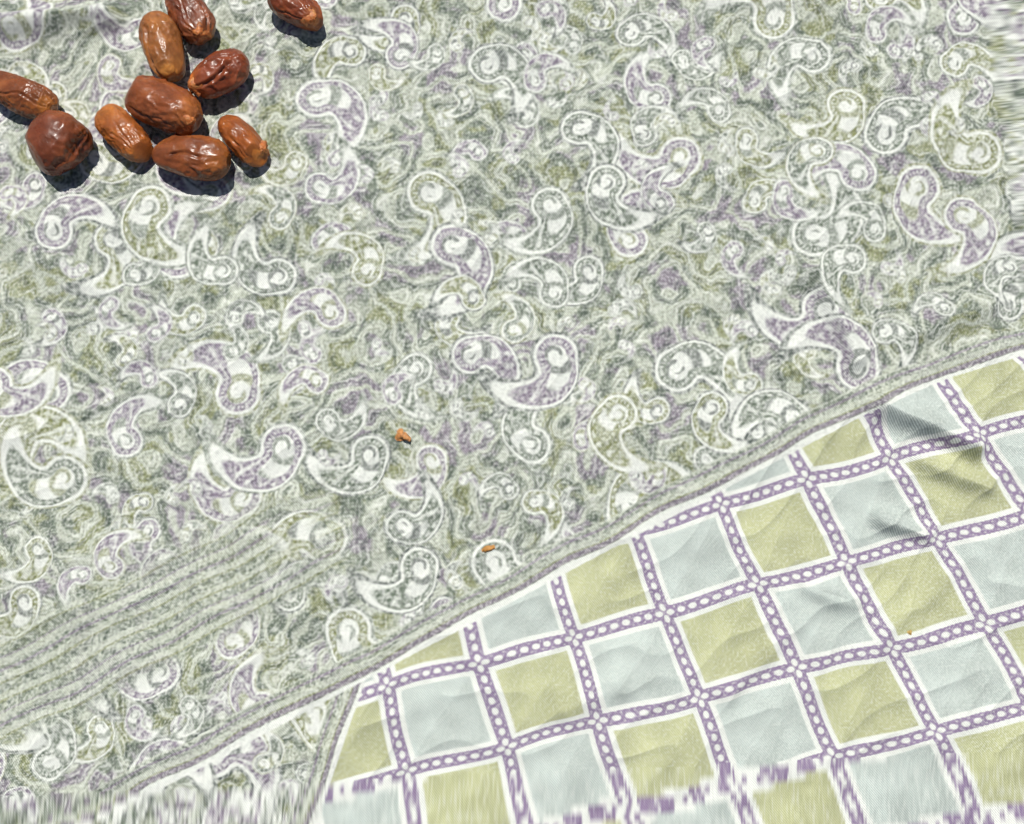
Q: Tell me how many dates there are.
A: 10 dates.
